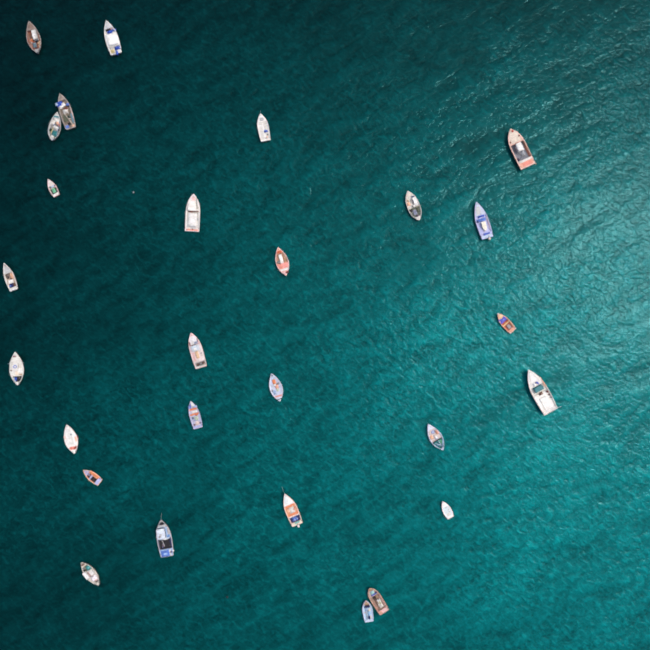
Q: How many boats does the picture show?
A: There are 27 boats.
